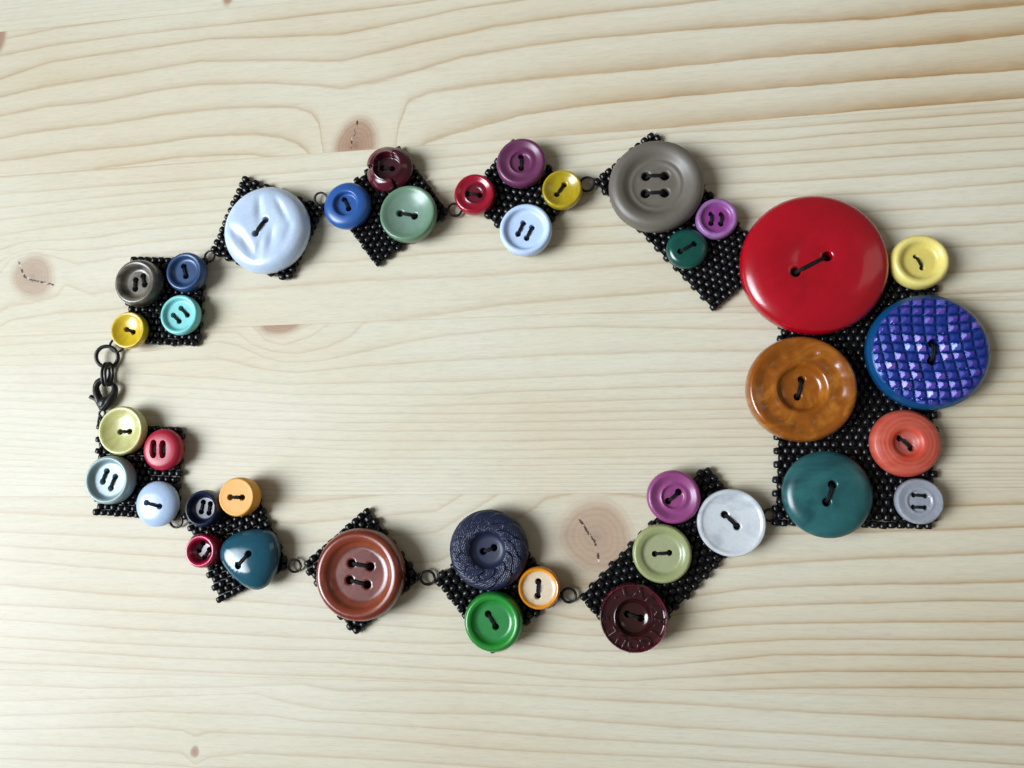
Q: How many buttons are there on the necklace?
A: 38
